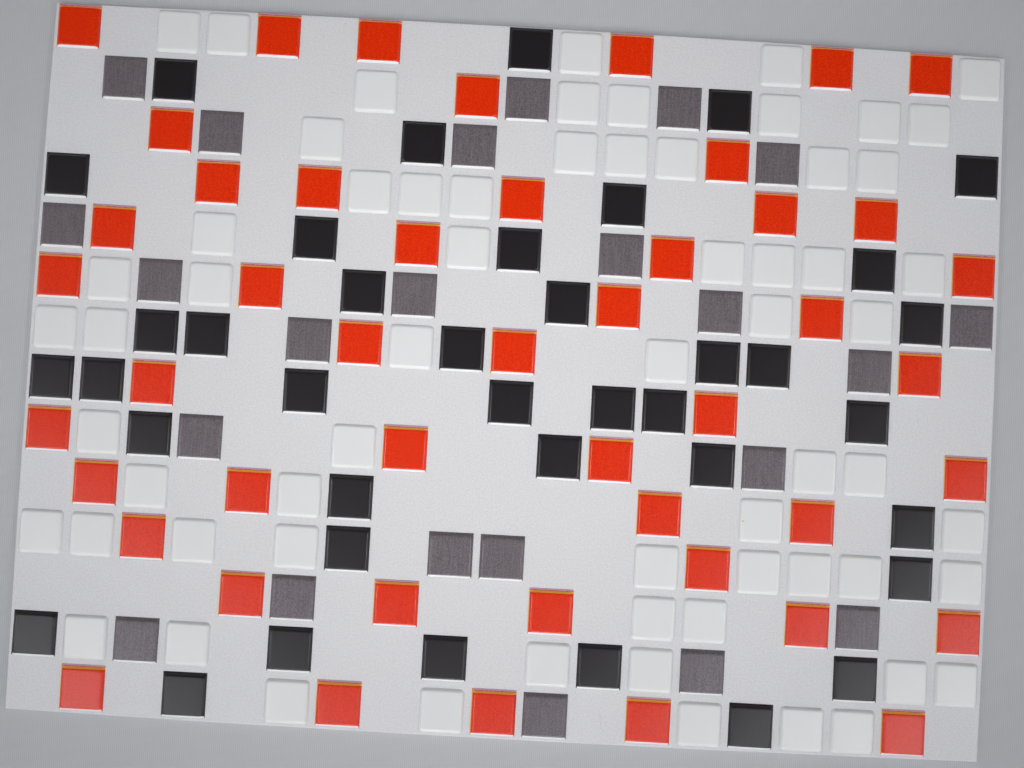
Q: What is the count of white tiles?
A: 64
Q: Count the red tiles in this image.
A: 47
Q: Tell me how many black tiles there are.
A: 39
